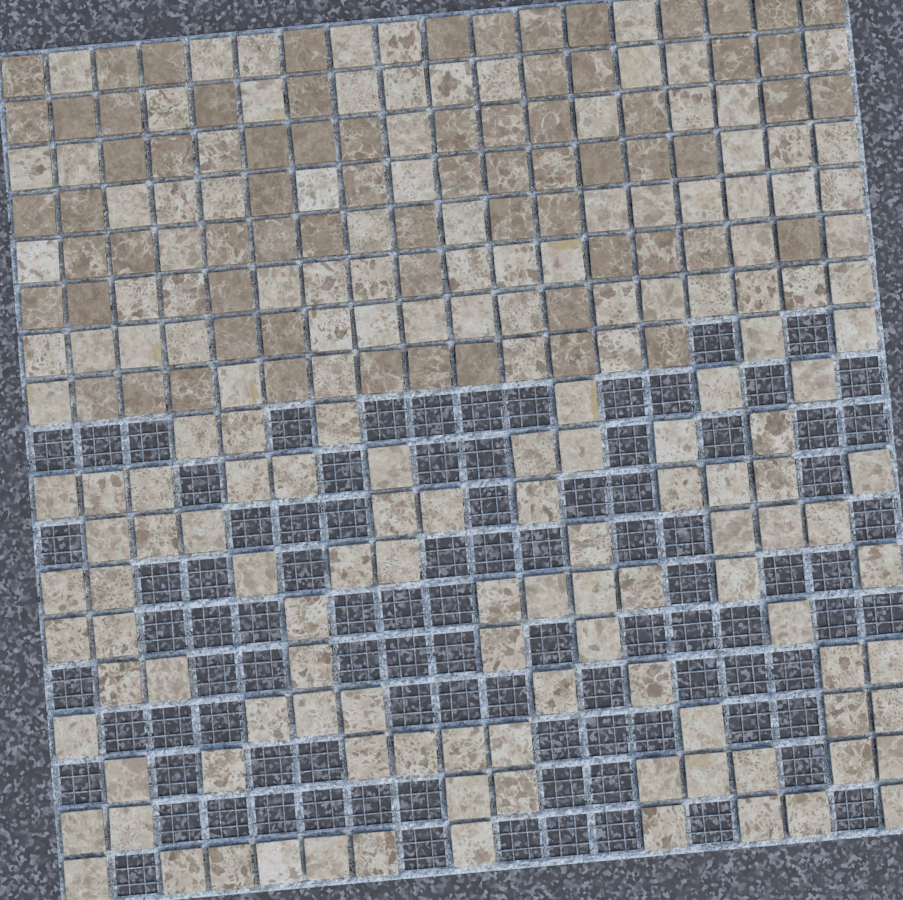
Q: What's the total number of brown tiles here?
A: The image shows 70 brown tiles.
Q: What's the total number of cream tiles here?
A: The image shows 159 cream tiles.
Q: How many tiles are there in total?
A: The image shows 229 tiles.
